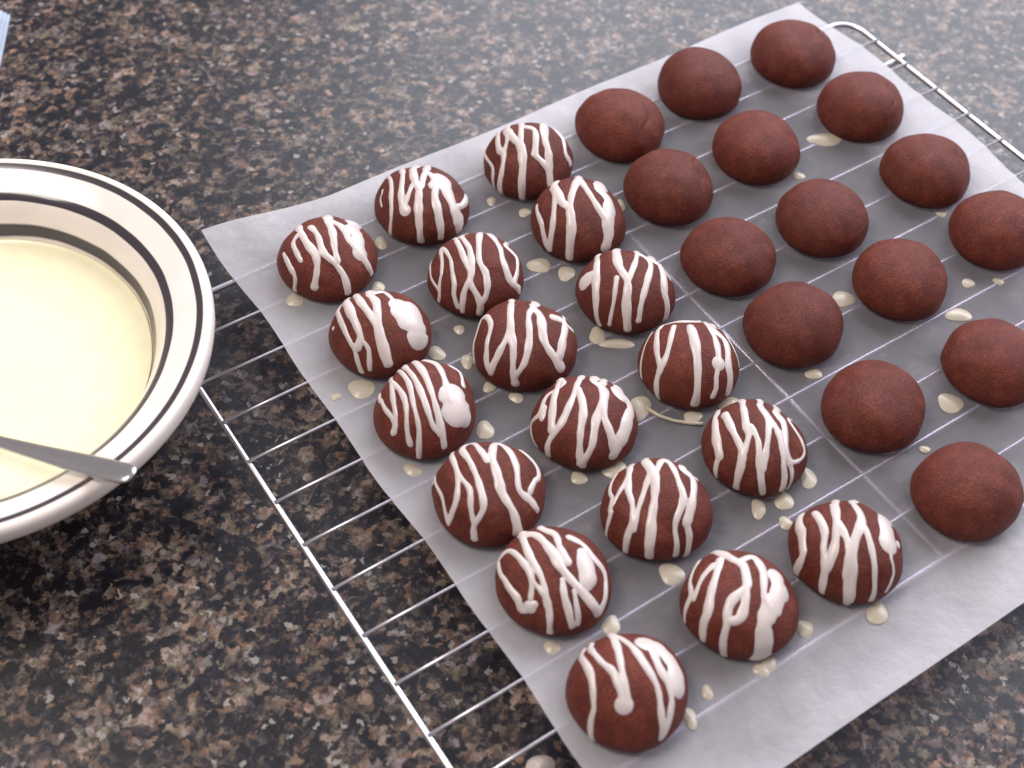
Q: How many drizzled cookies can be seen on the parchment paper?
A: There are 18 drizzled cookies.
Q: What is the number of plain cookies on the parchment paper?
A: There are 15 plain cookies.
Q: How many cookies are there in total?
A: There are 33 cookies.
